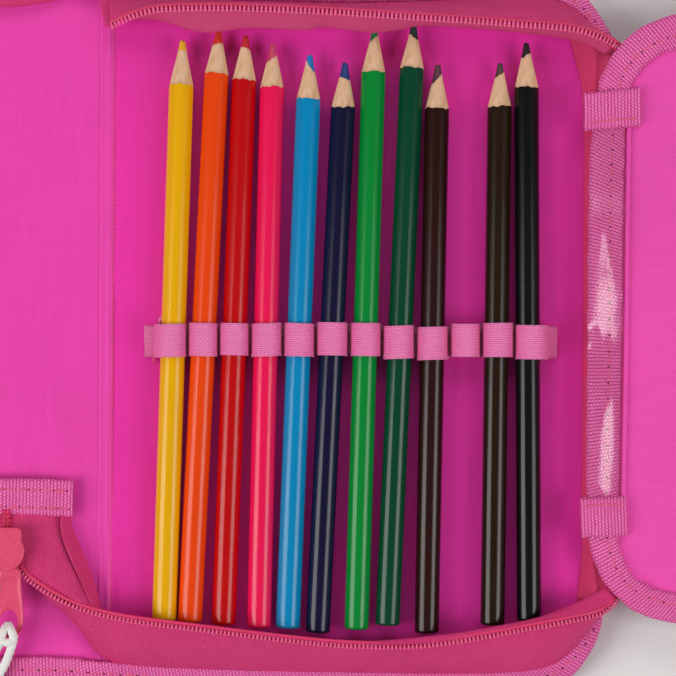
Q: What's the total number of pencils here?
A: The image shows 11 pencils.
